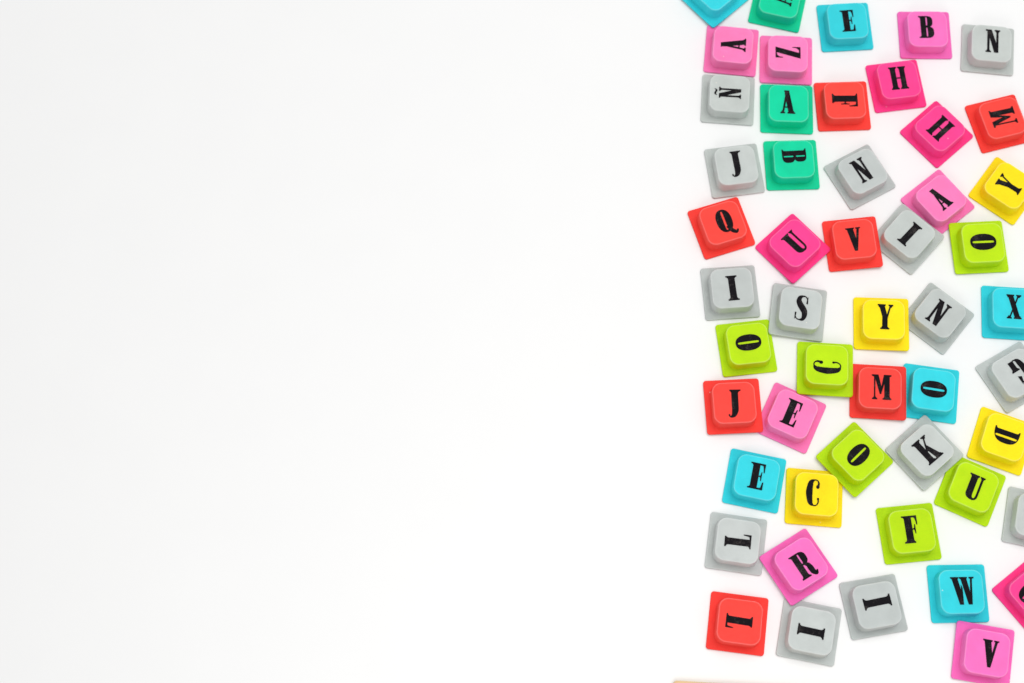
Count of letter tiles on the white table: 51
